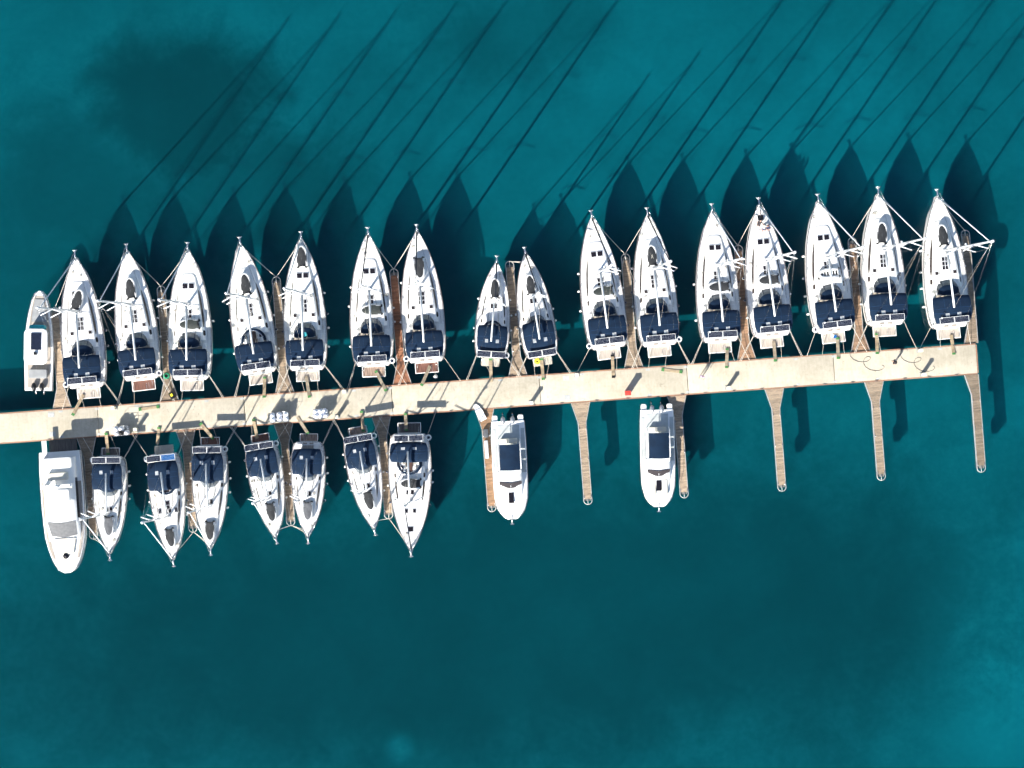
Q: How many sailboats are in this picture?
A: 23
